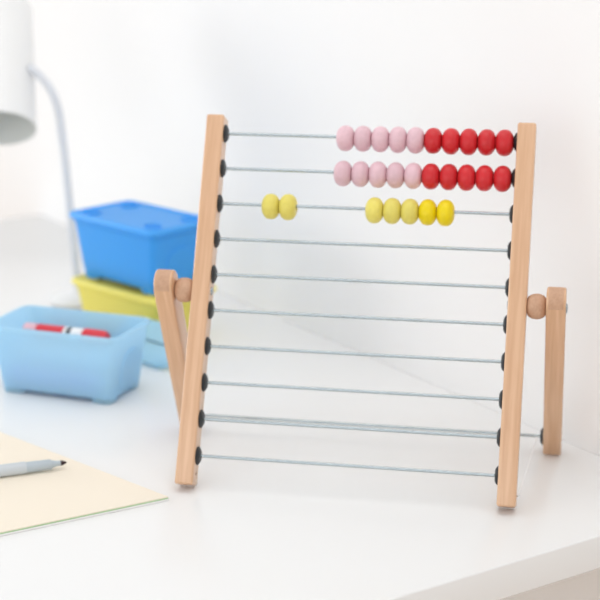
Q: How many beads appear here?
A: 27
